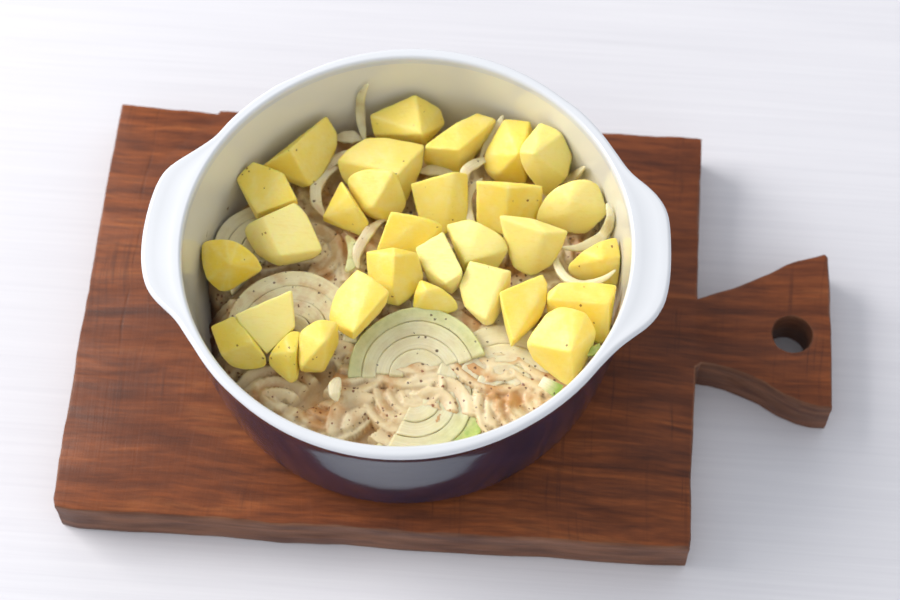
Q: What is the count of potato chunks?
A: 30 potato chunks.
